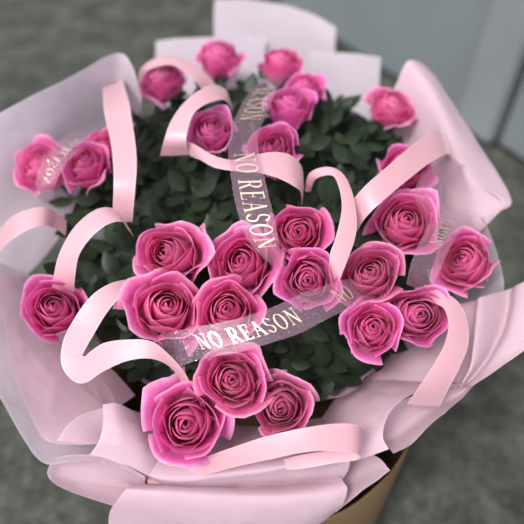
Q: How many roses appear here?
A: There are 27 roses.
